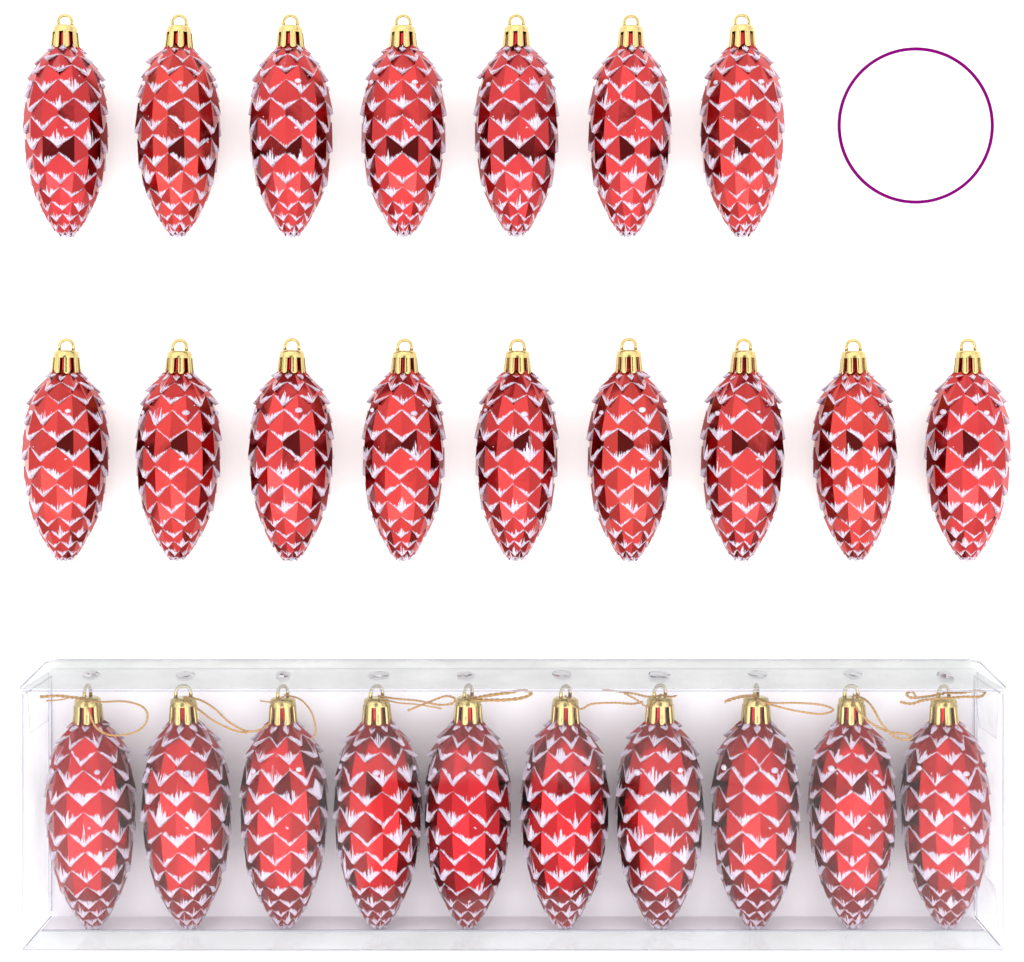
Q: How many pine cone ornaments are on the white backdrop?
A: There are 26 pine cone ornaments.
